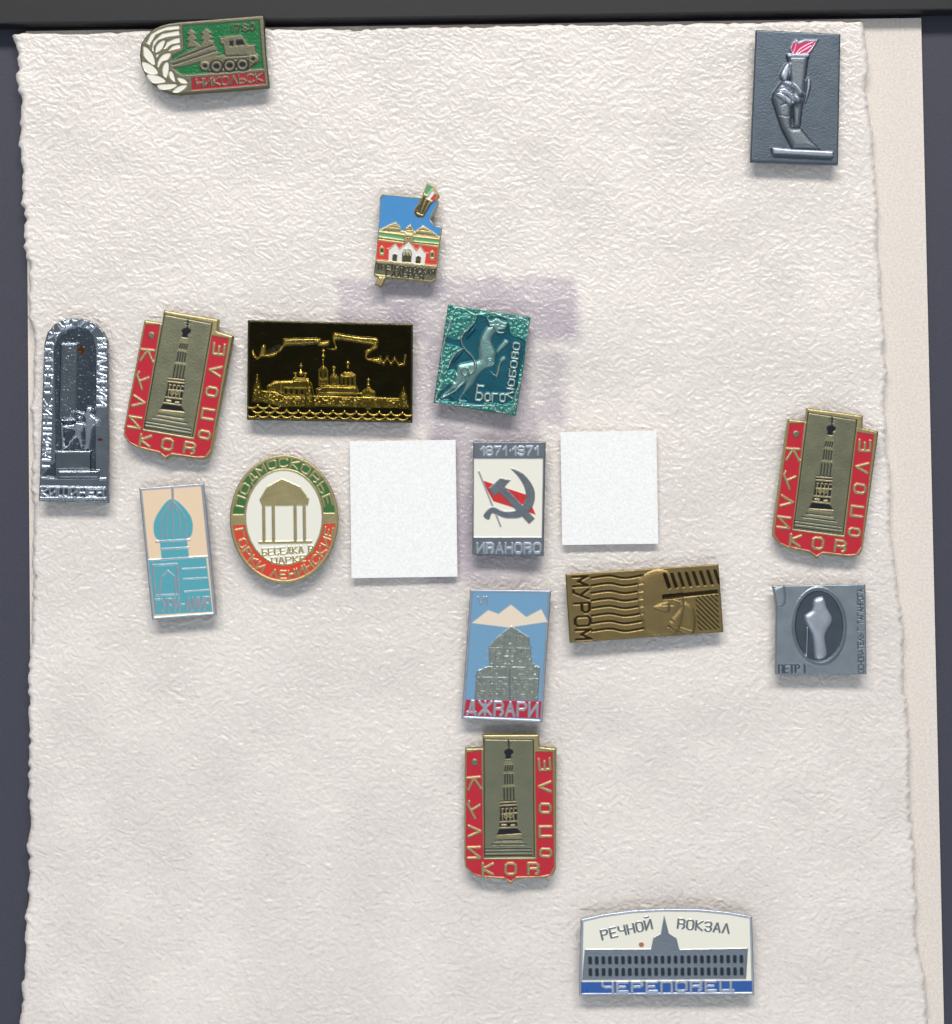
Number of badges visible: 16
